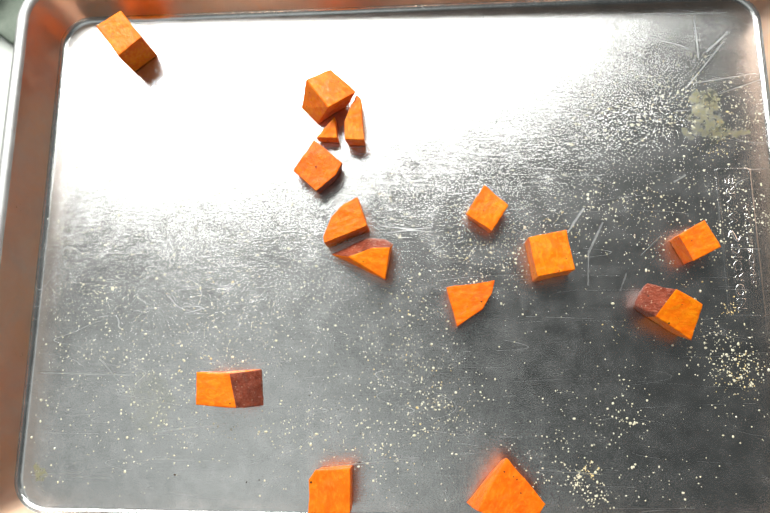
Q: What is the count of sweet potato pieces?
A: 15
